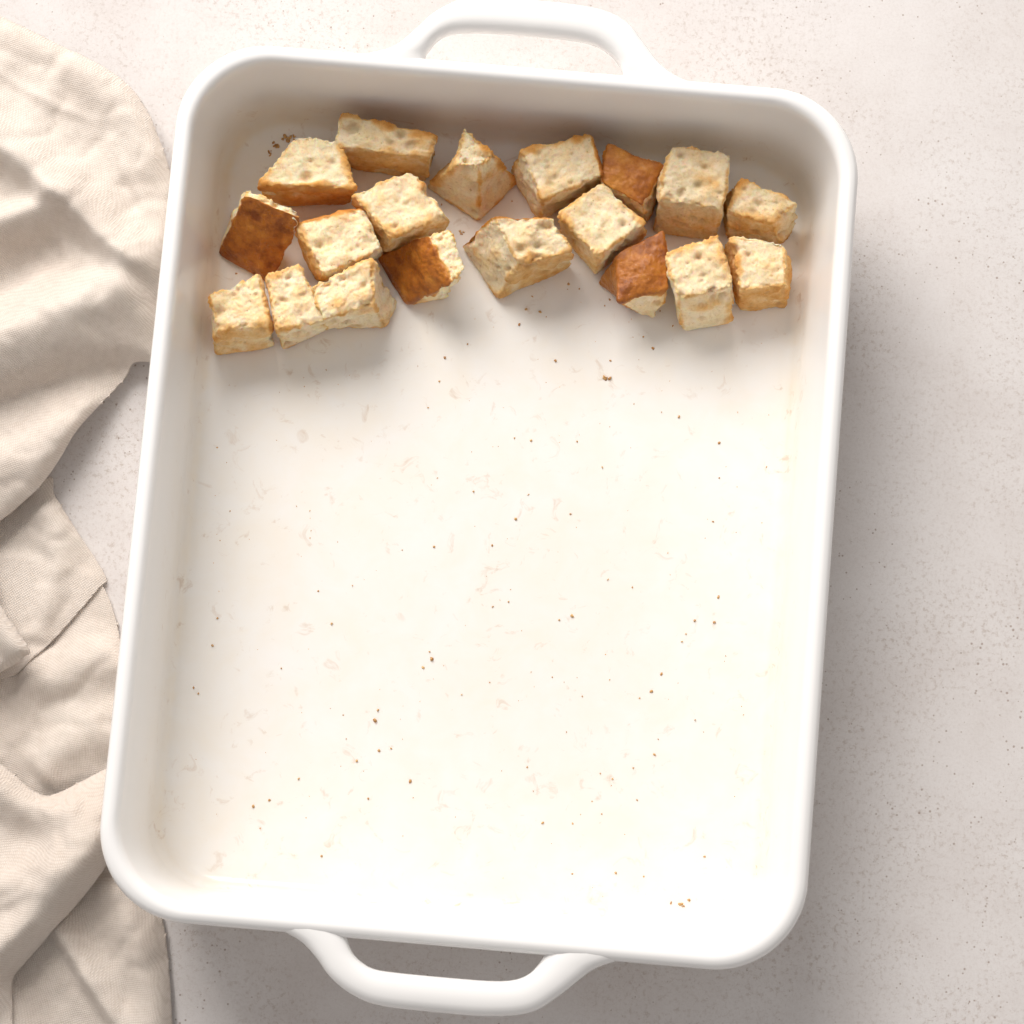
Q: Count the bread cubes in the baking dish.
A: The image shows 19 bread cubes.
